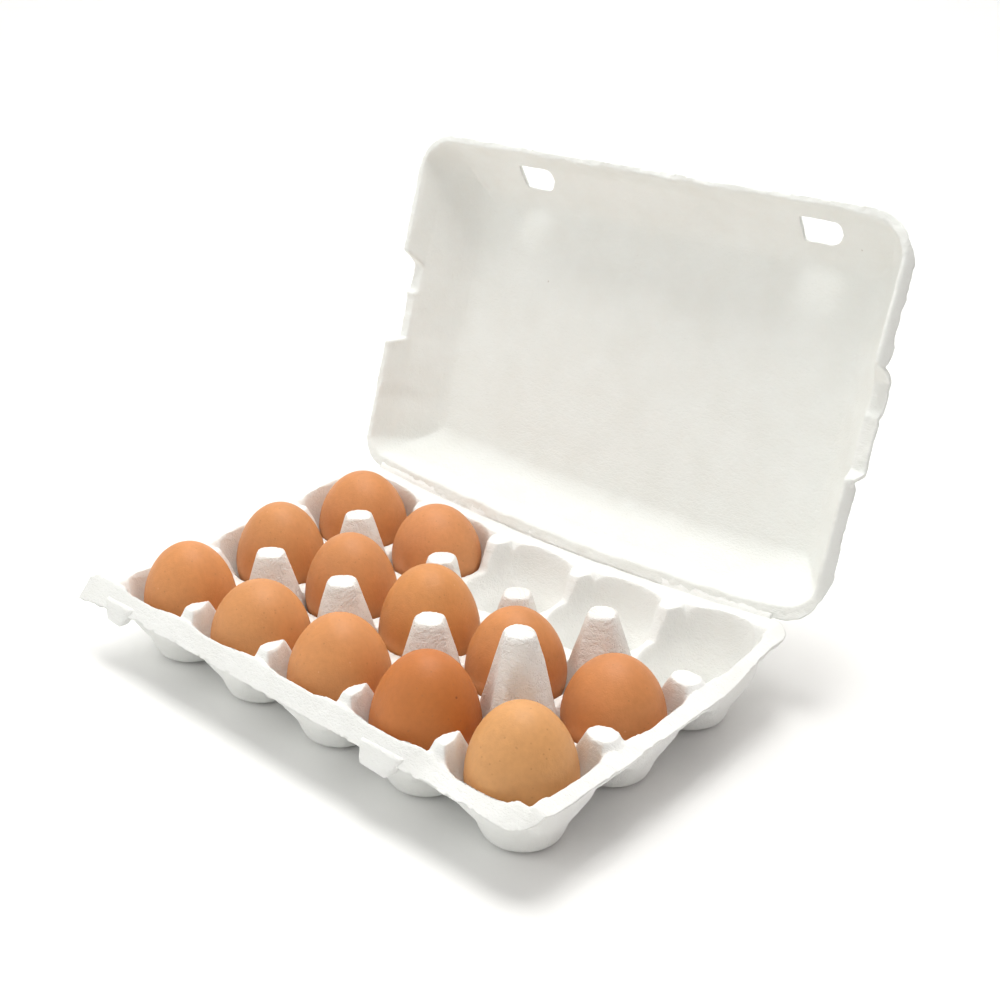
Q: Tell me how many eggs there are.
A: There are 12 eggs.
